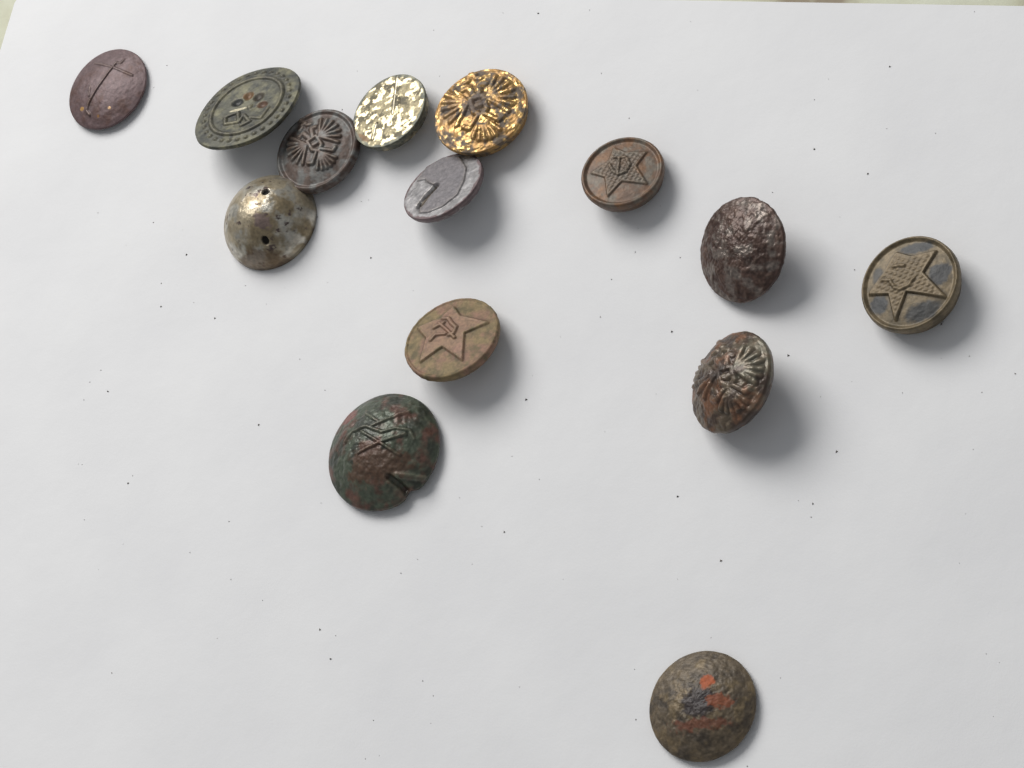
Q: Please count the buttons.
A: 14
